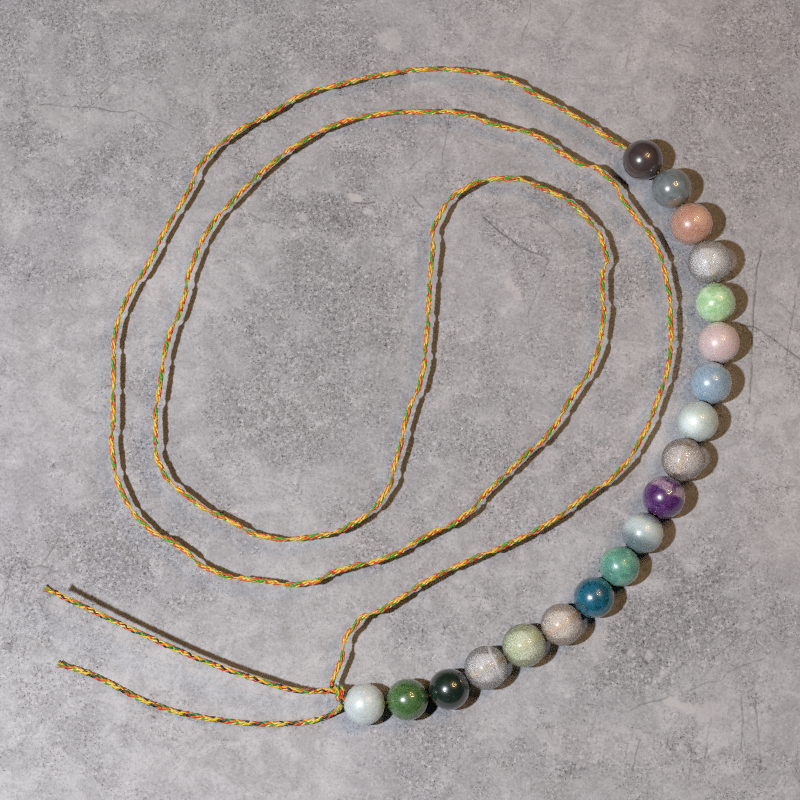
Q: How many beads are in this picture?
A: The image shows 19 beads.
